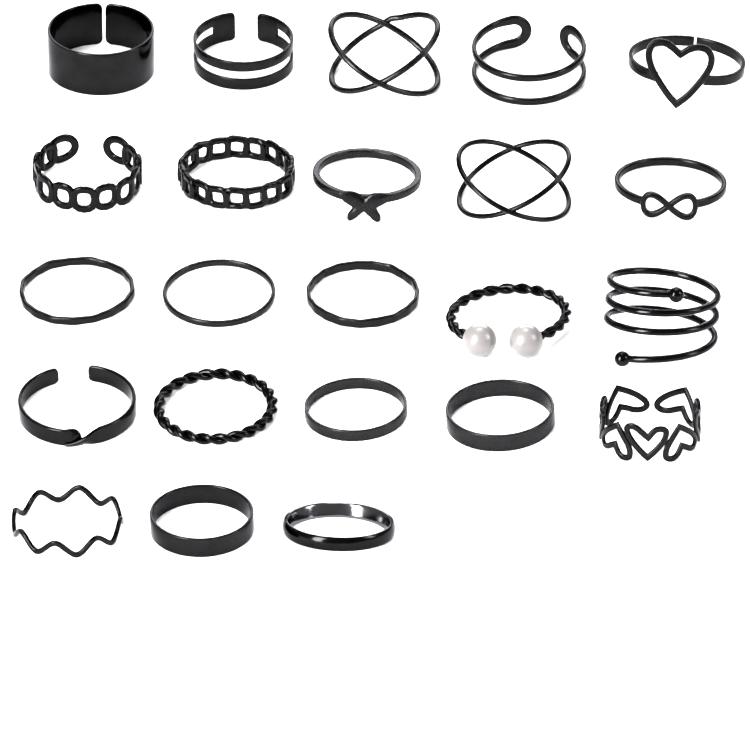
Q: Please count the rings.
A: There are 23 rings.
